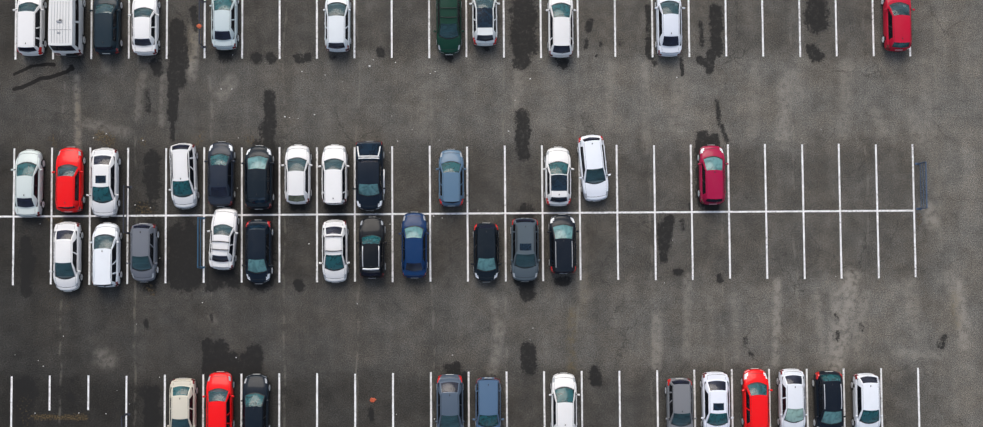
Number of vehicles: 47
